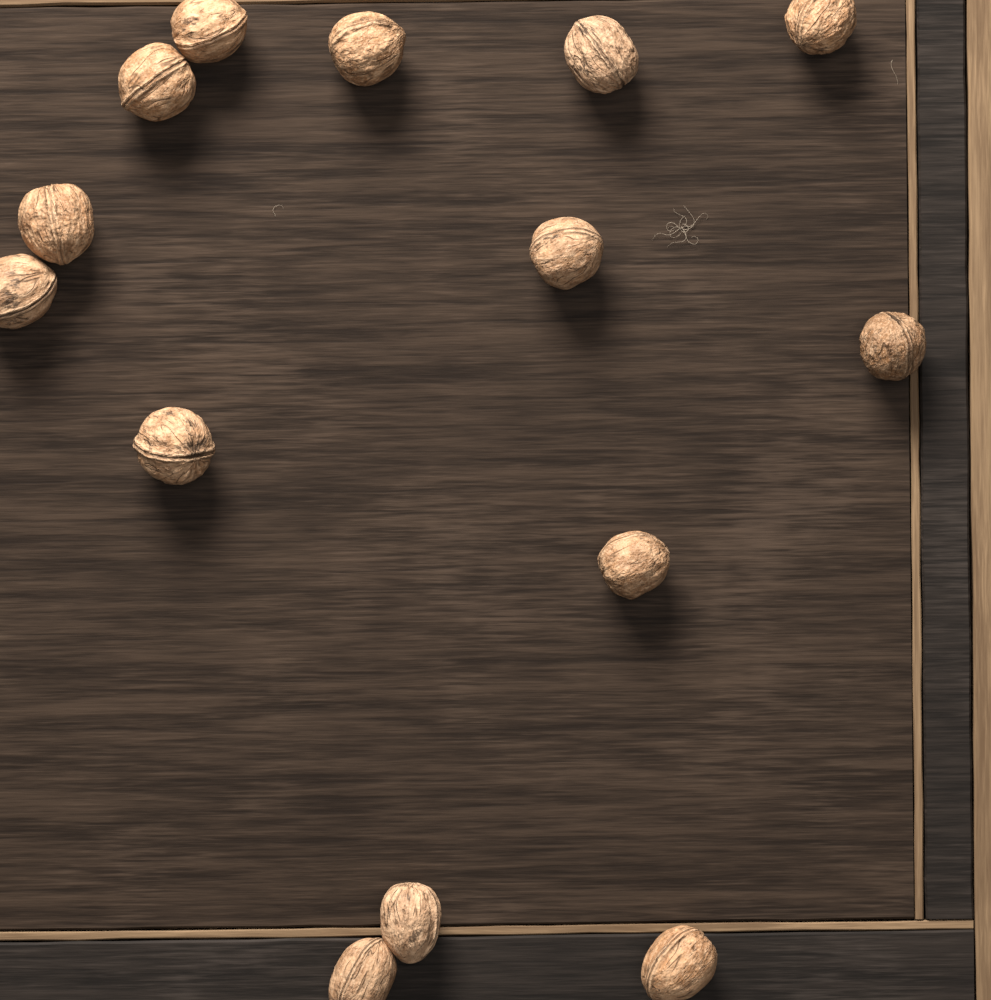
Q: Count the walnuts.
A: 14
